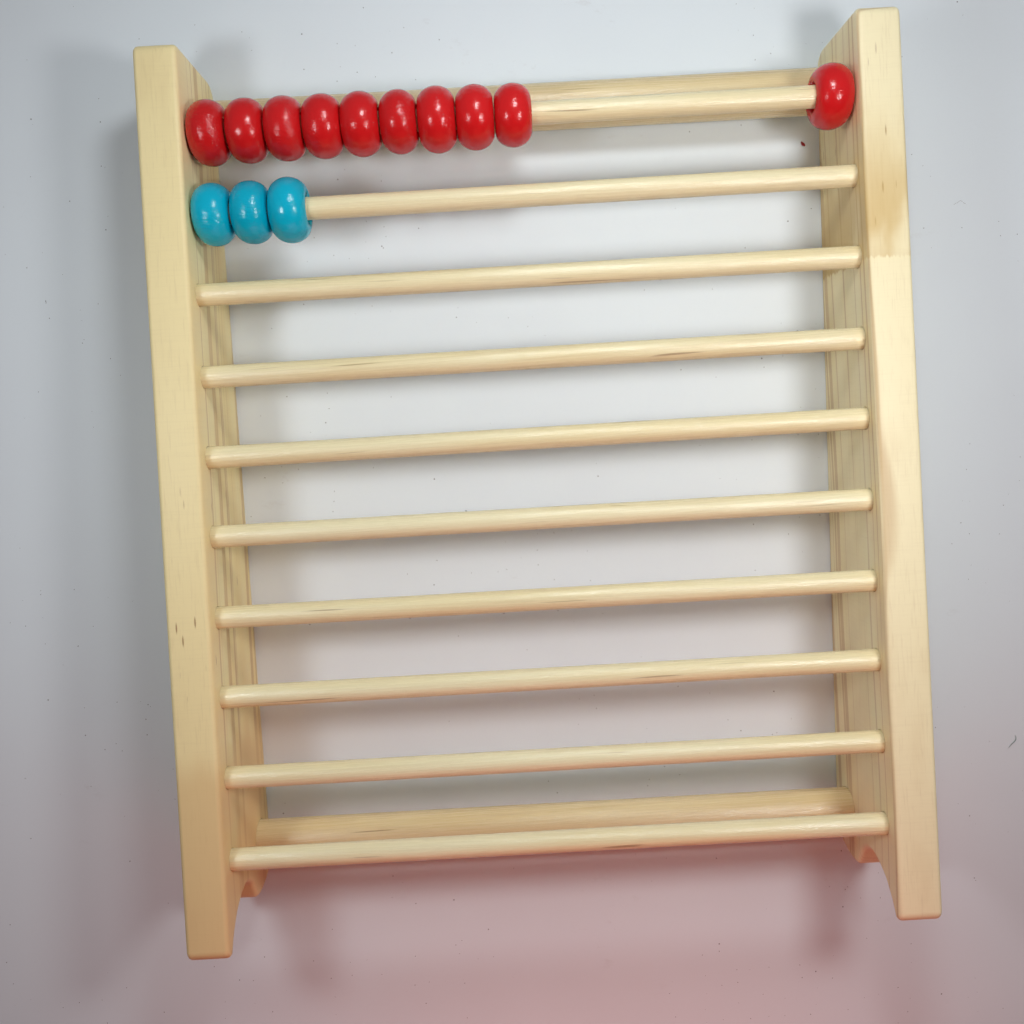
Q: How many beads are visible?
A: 13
